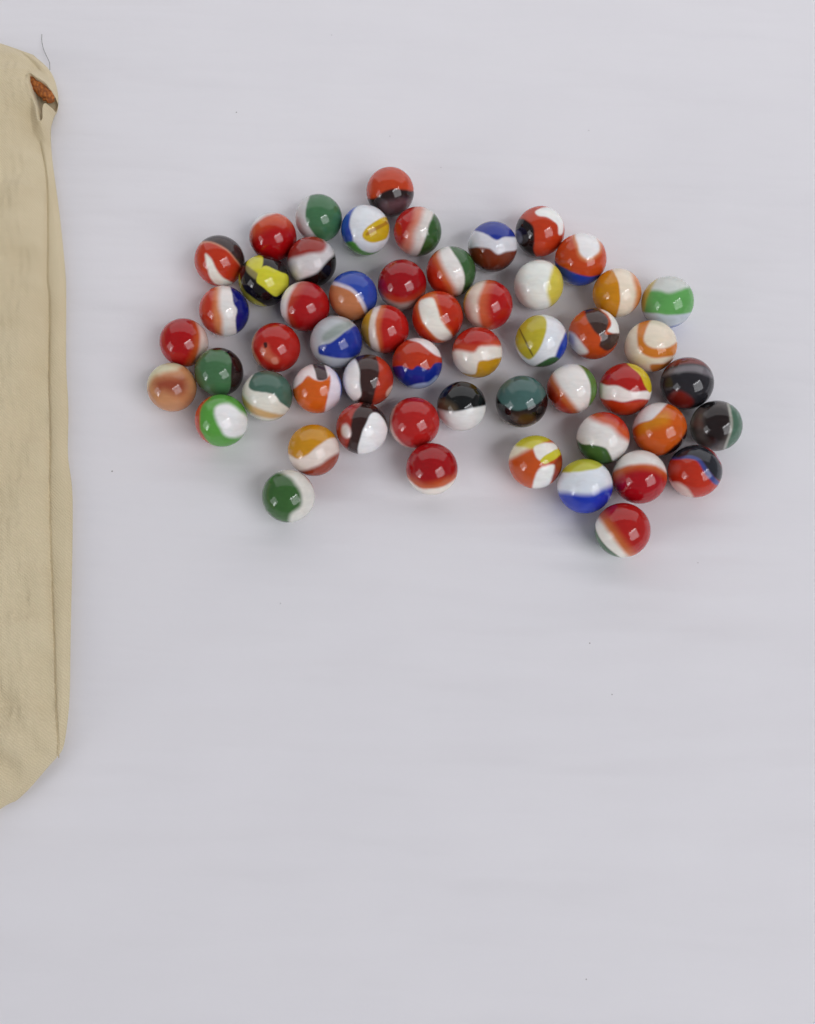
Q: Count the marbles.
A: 54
